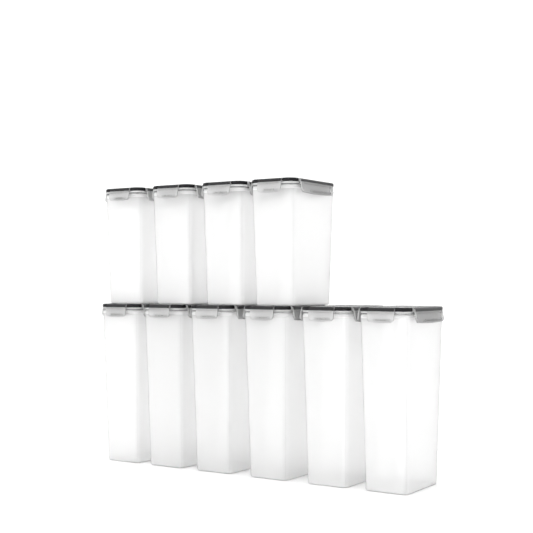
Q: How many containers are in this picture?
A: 10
